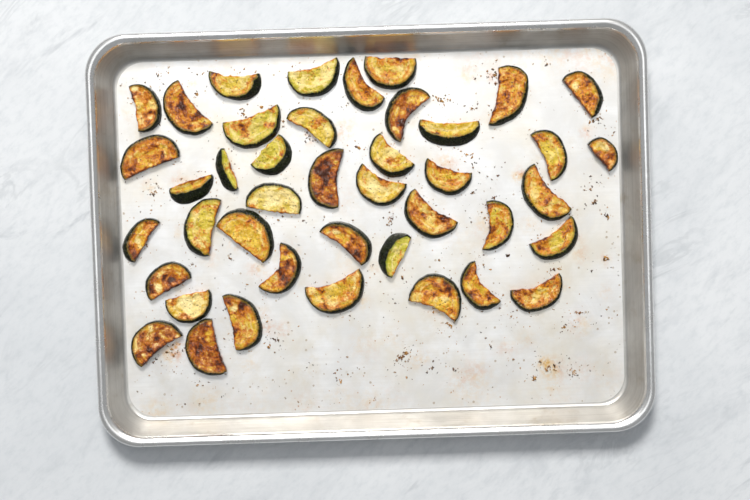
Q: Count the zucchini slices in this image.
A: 42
